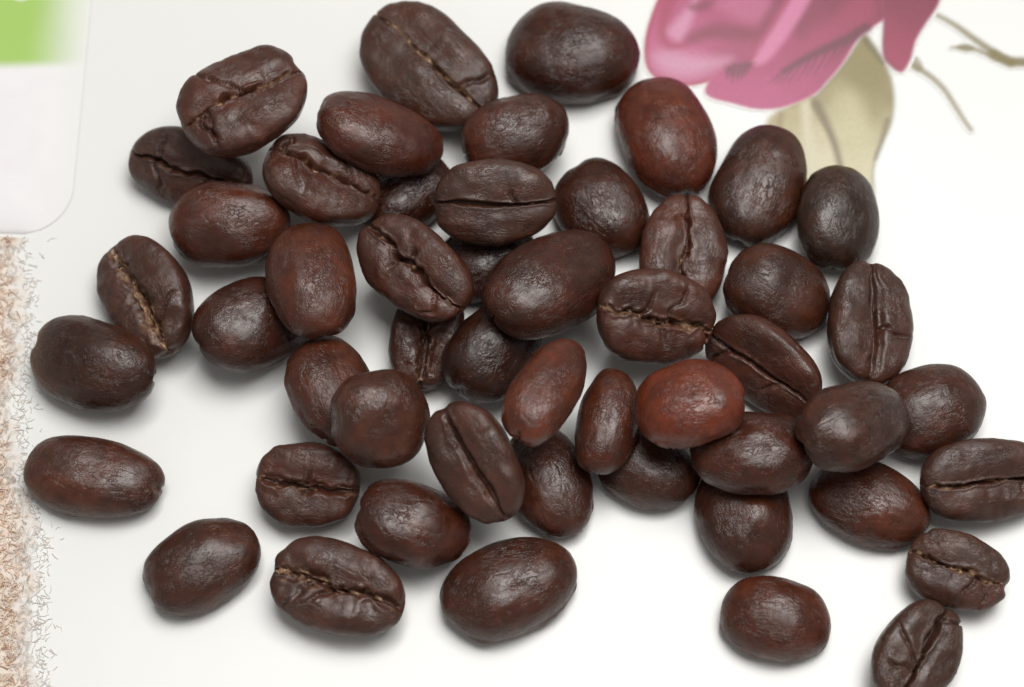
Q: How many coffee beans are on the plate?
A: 51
